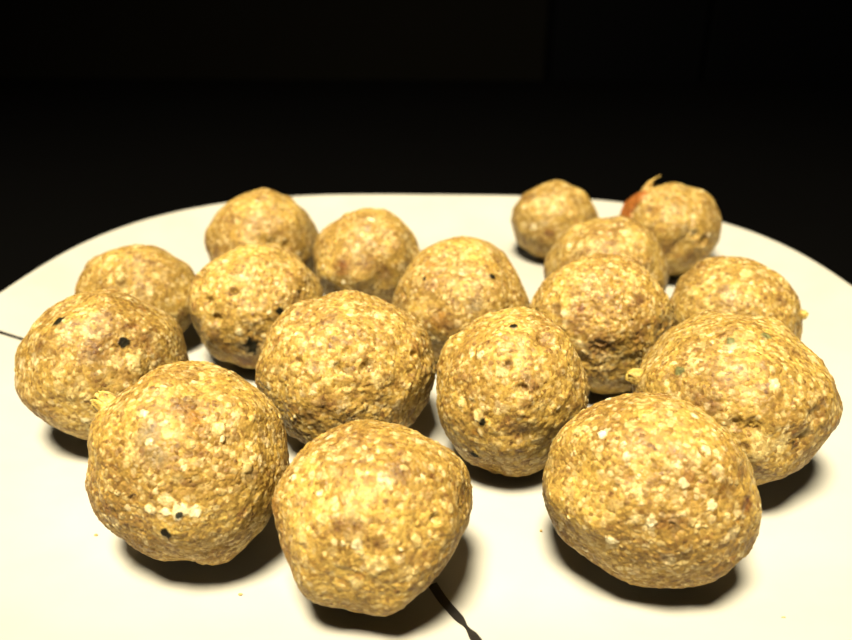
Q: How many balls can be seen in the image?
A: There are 17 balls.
